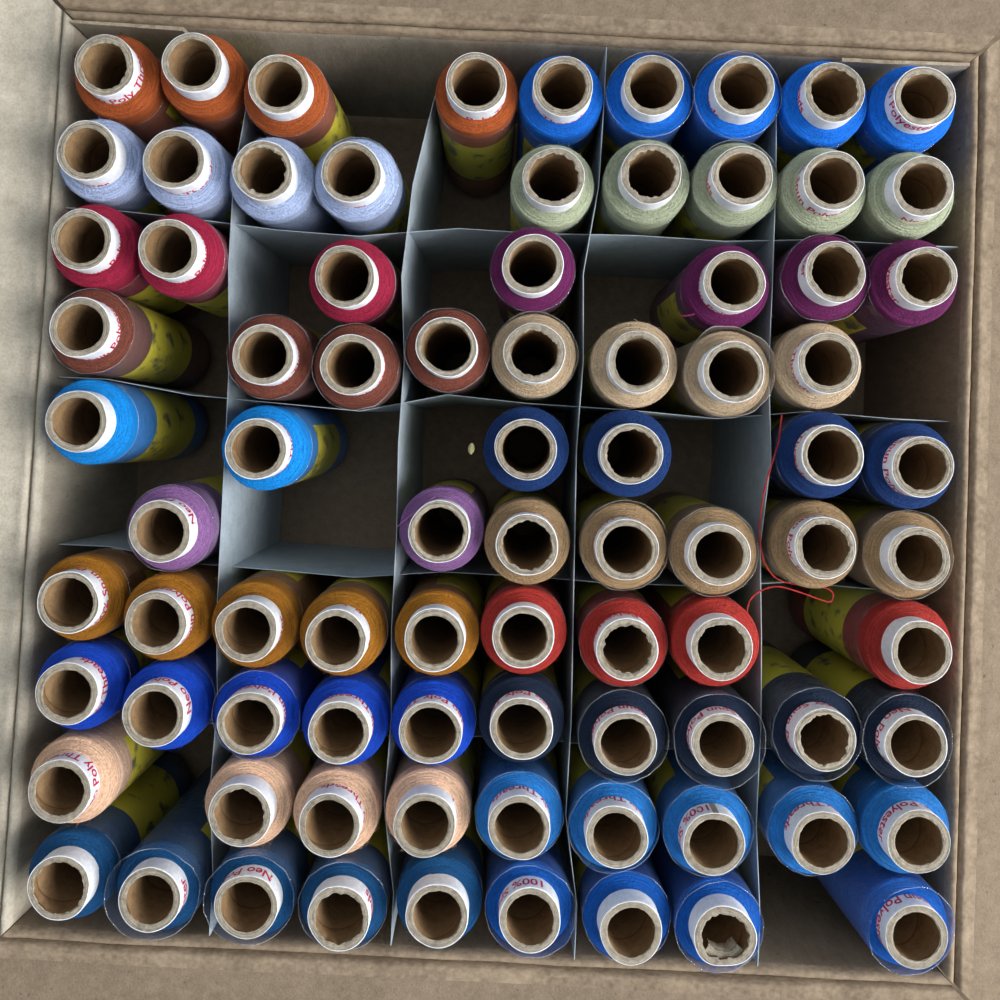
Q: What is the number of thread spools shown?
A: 83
